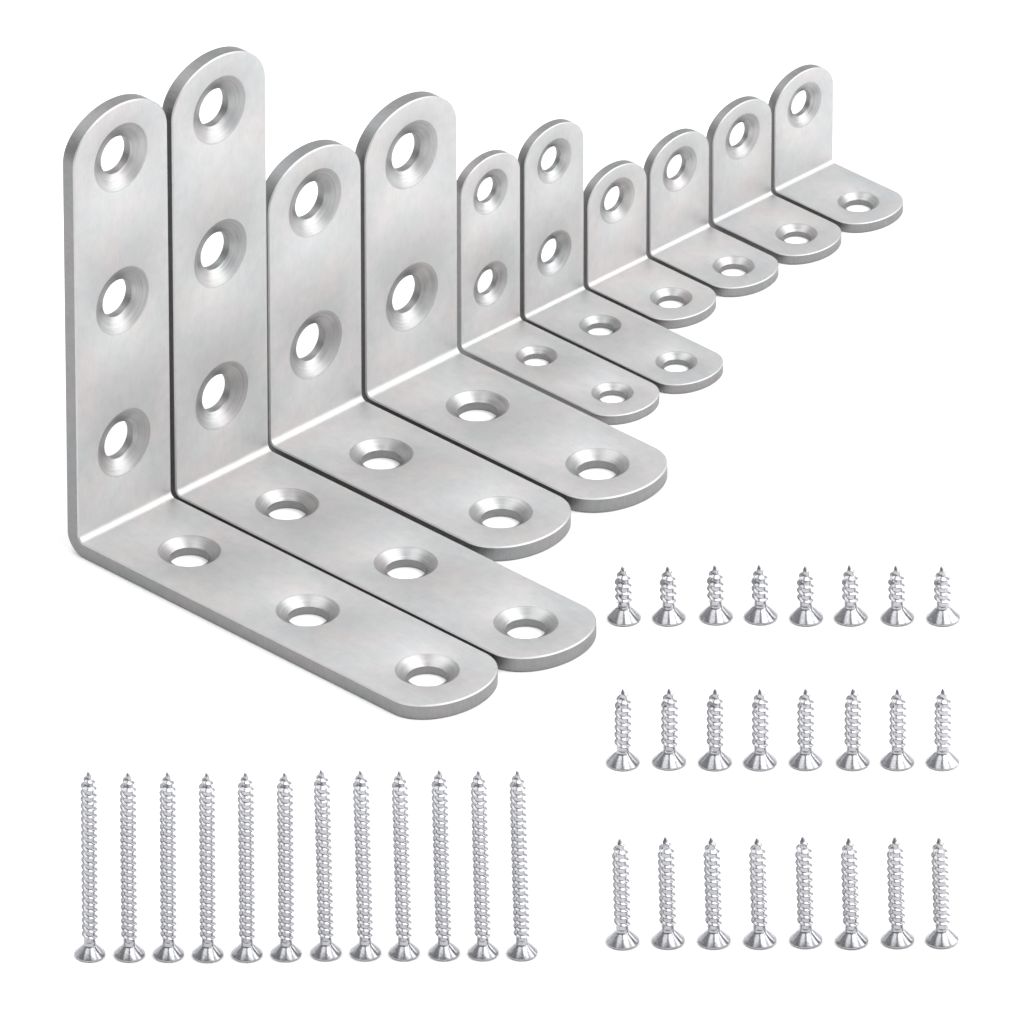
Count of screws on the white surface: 36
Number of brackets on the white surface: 10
